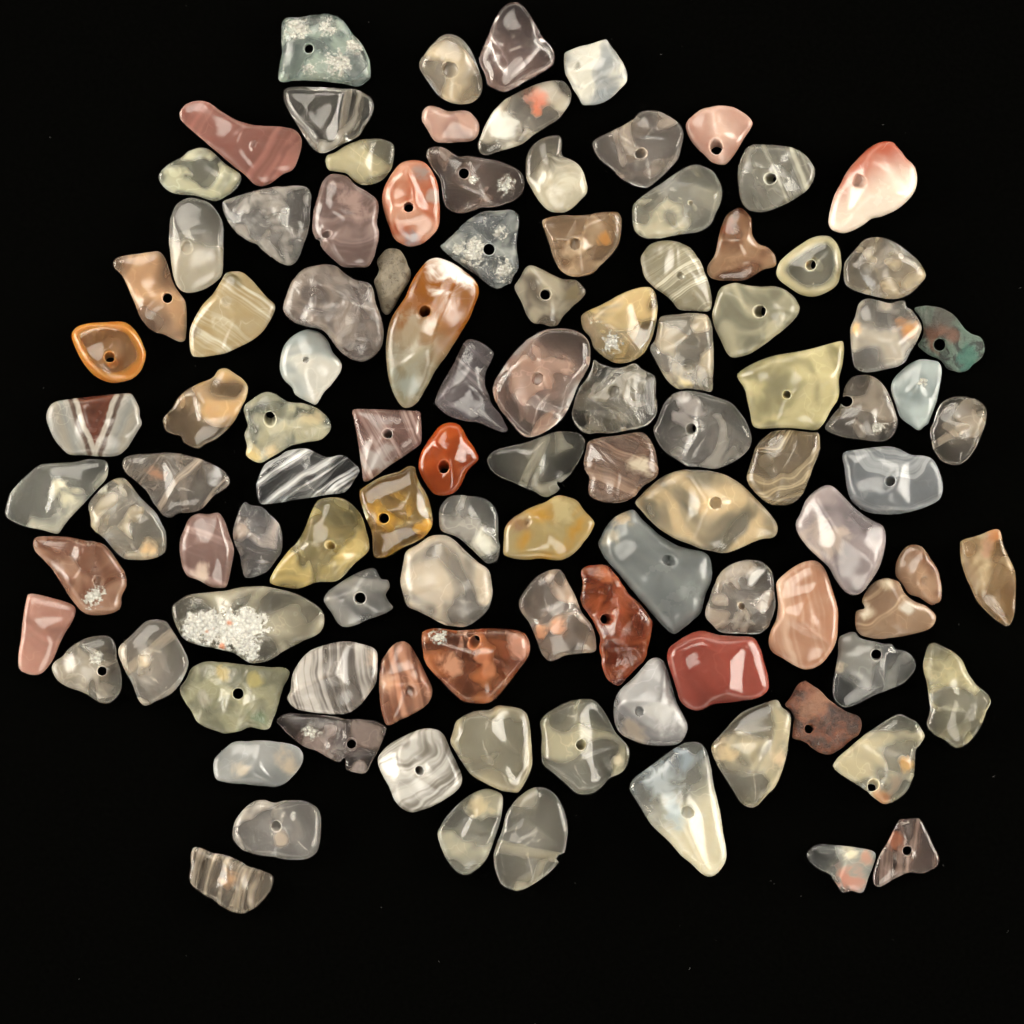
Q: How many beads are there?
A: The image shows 107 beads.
